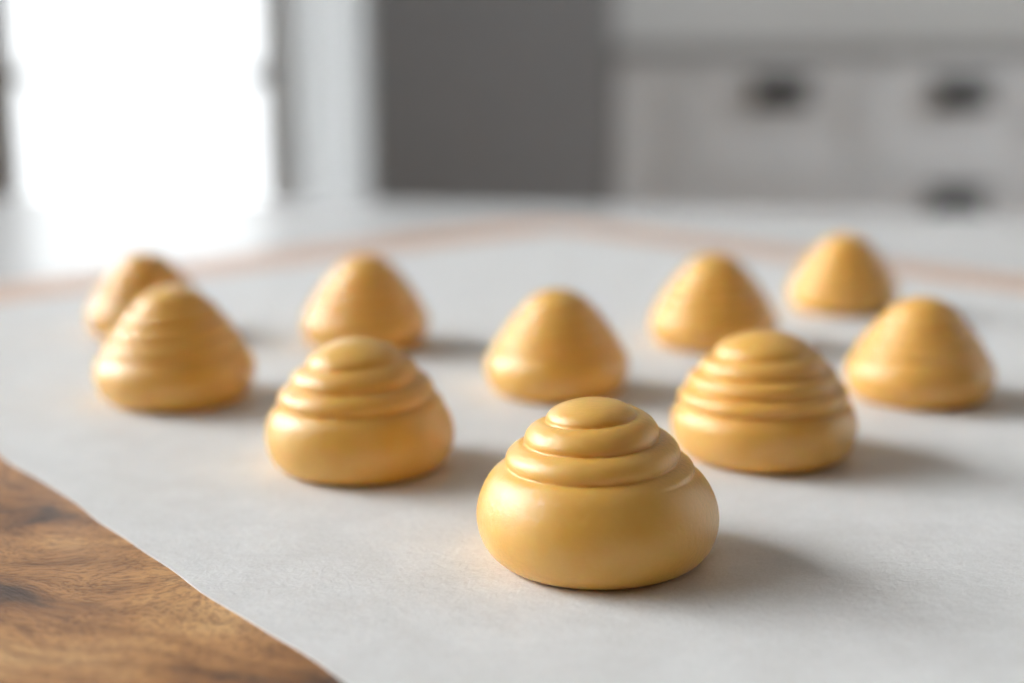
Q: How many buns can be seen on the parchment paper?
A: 10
